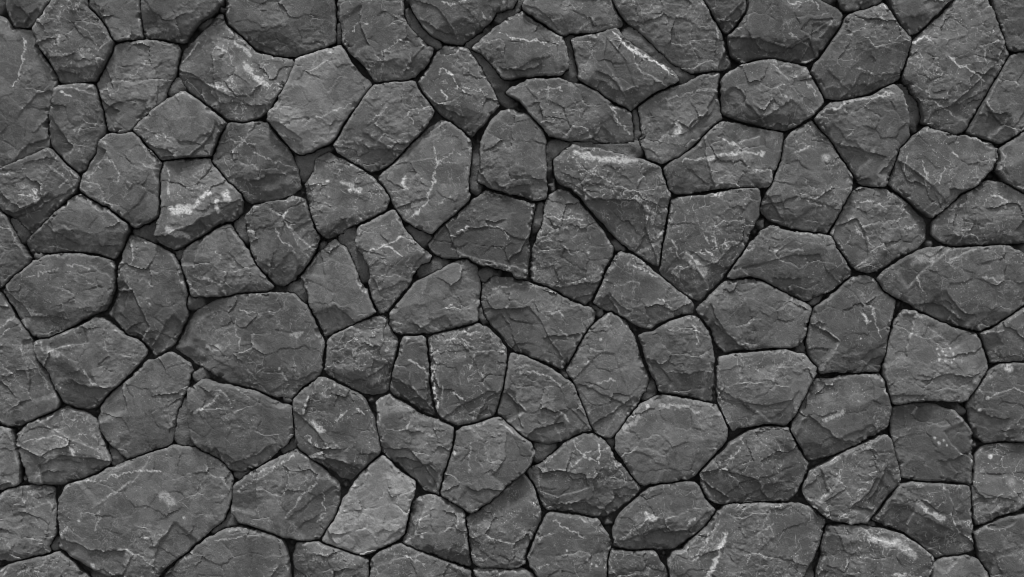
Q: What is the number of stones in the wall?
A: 109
